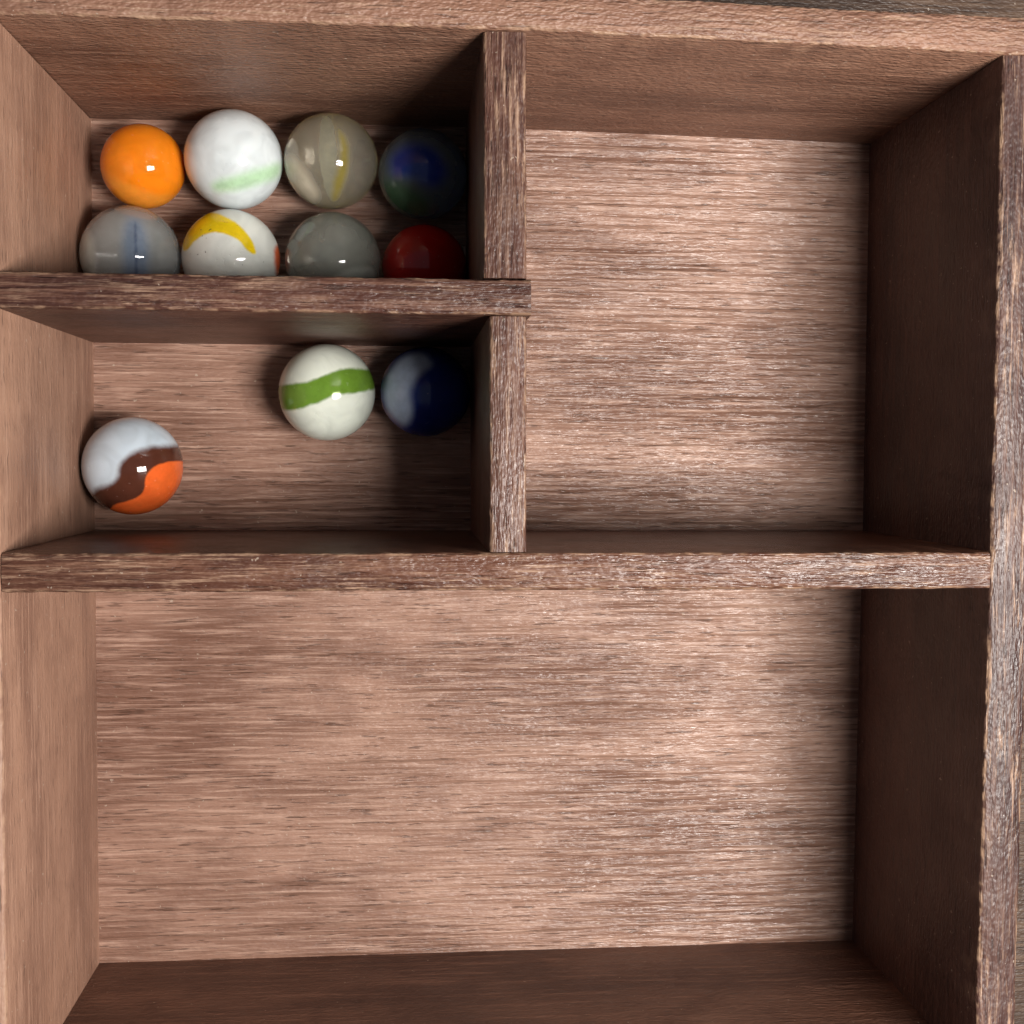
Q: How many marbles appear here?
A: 11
